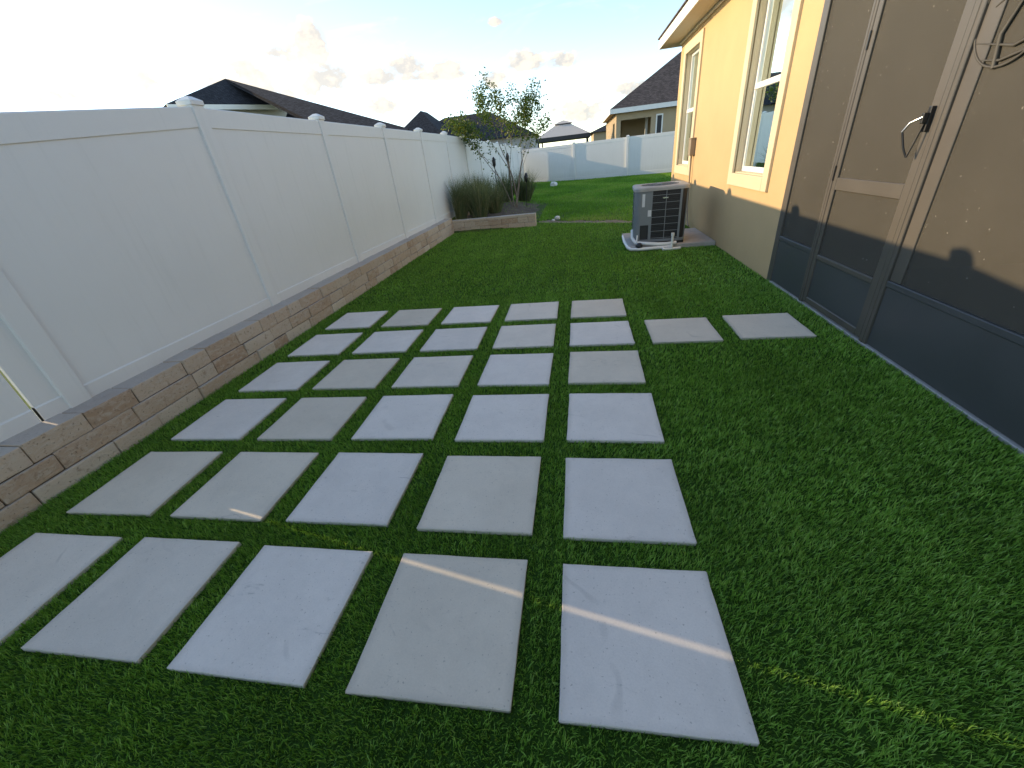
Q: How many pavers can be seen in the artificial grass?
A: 32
